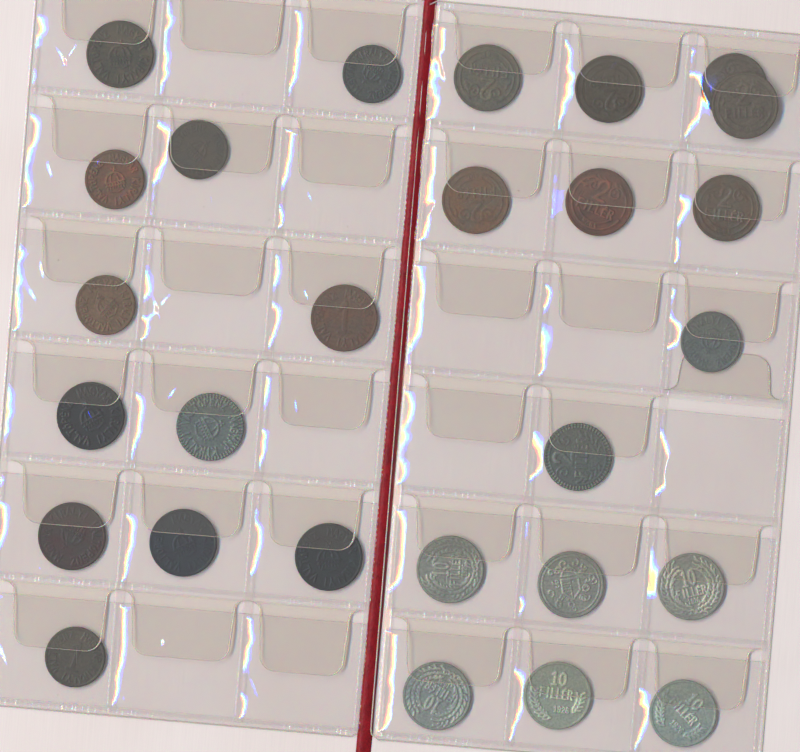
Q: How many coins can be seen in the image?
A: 27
